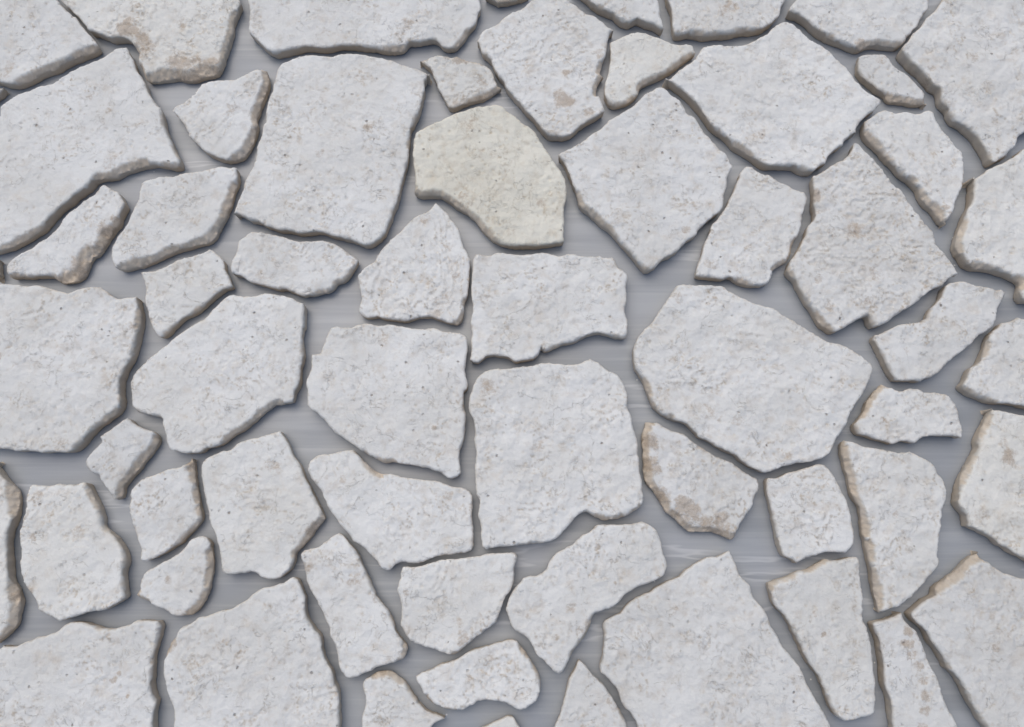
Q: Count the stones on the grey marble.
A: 62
